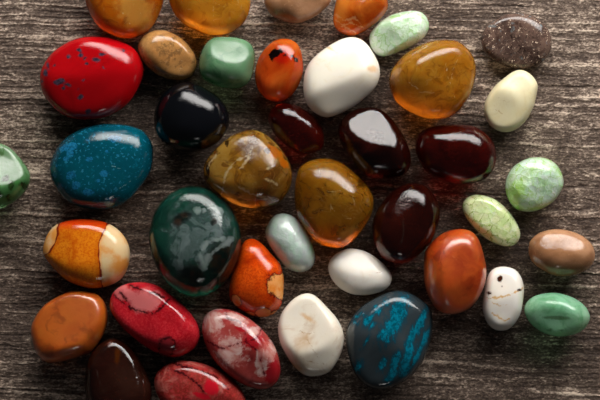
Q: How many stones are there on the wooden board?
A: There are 40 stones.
